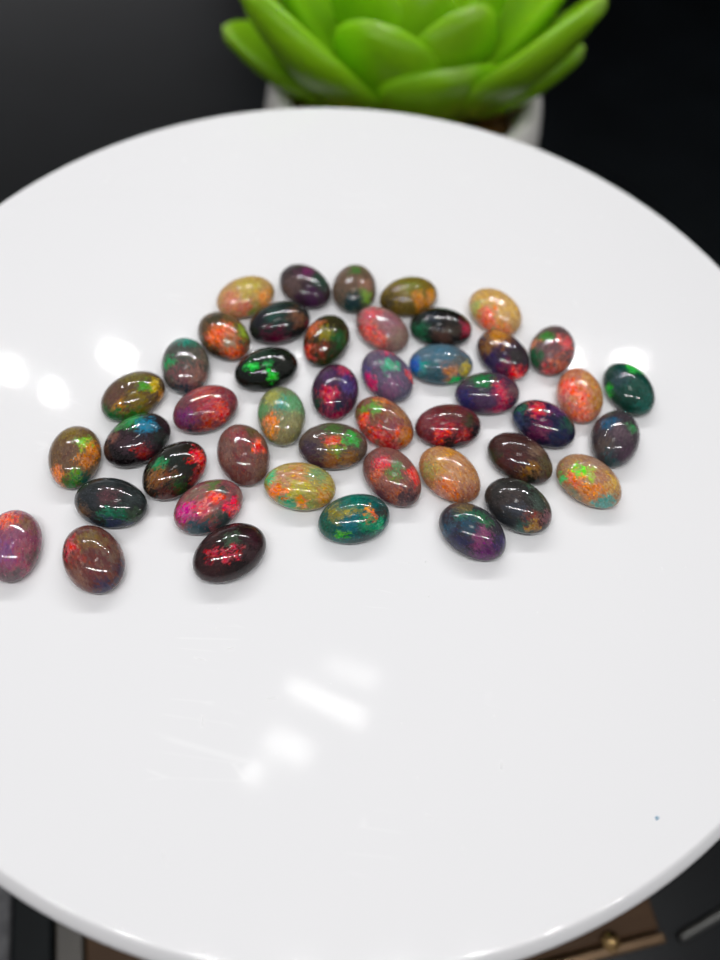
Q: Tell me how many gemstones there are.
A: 45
